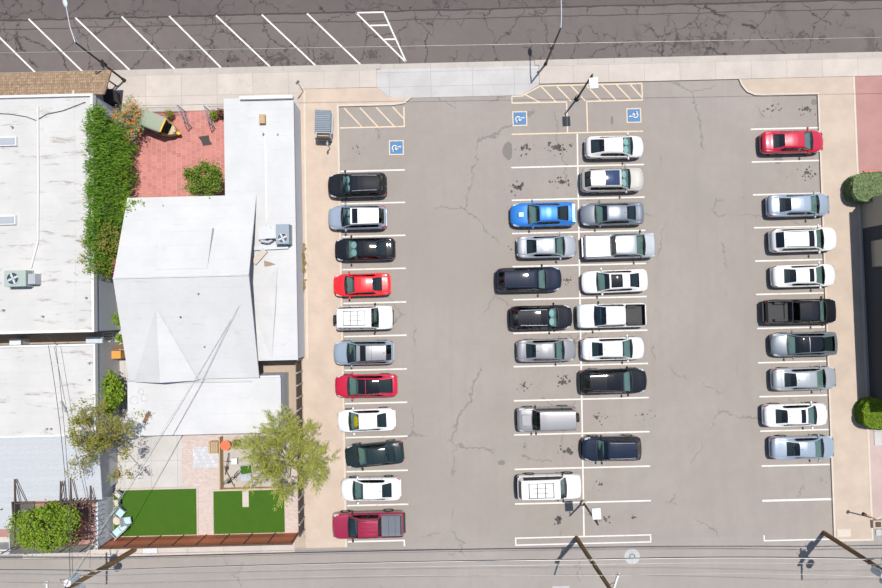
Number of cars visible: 36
